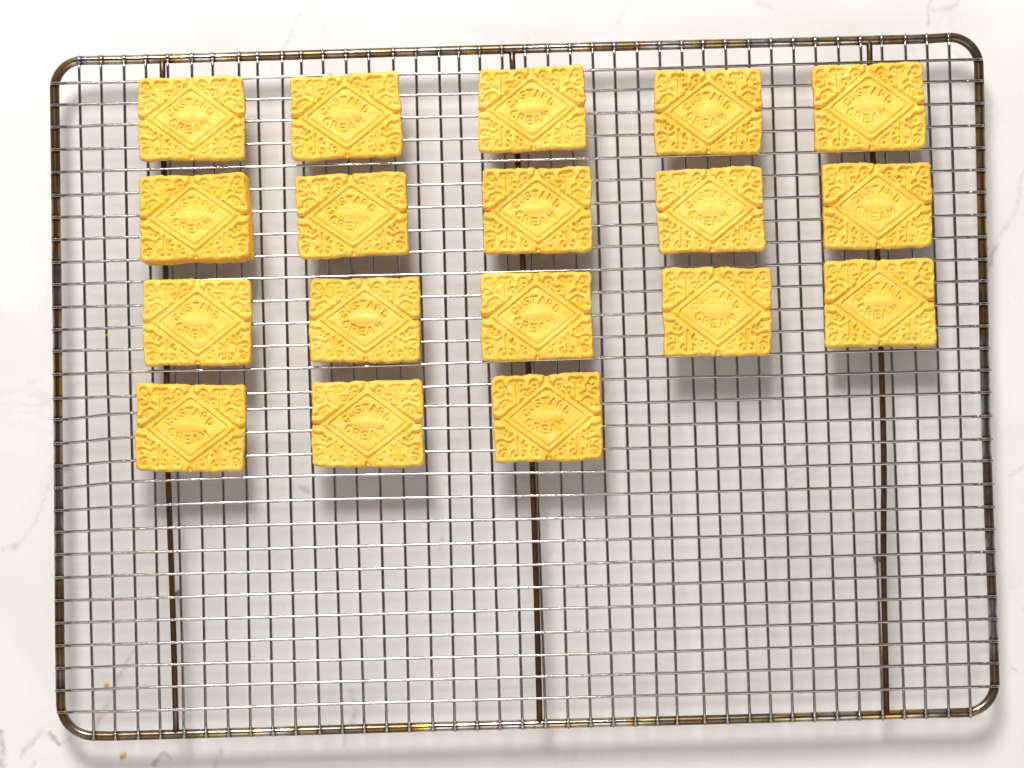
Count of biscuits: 18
